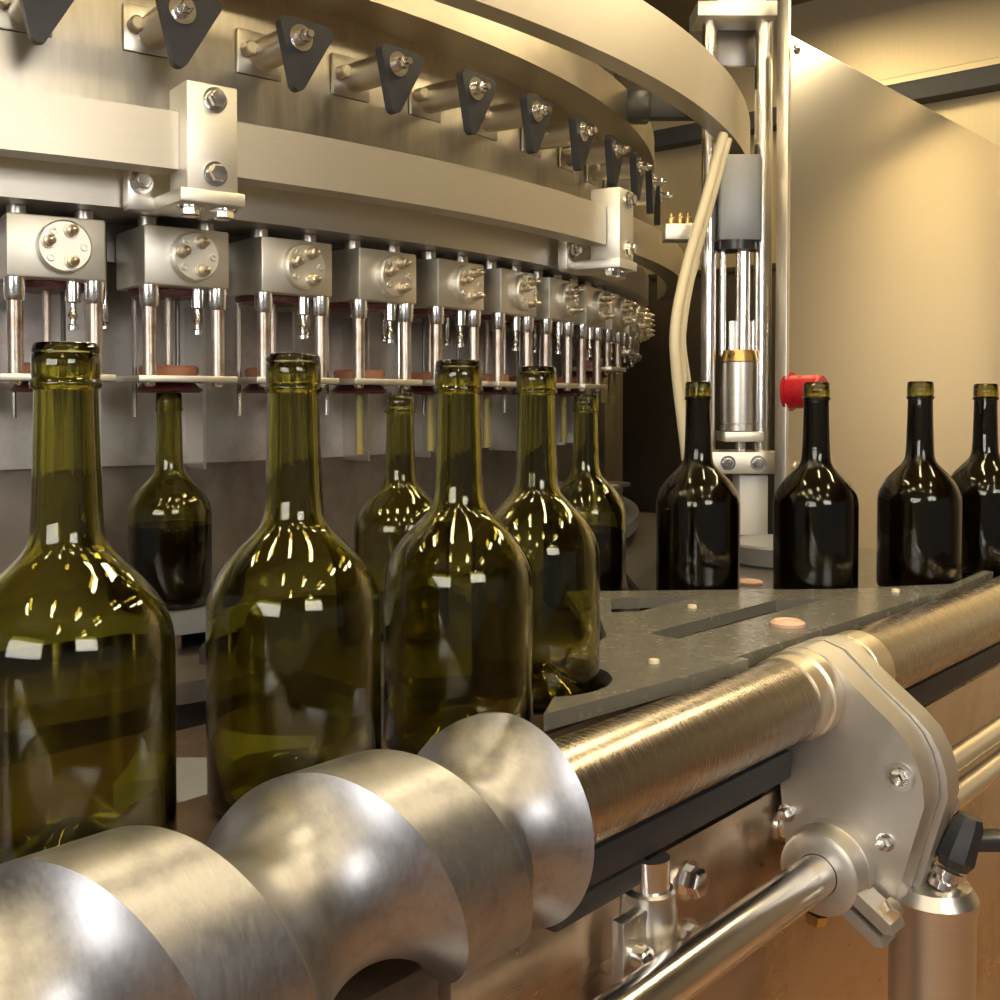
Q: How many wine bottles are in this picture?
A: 11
